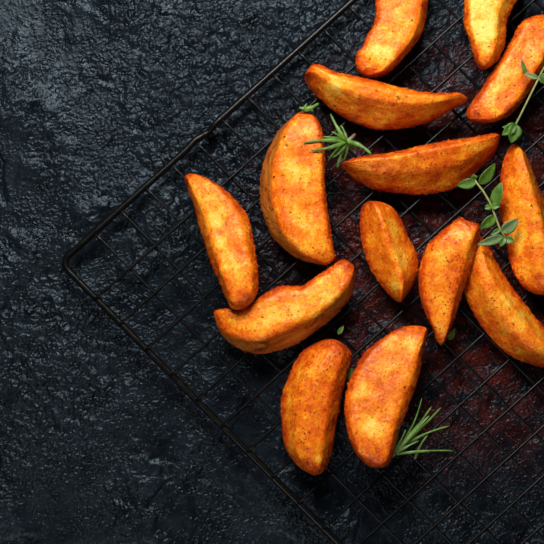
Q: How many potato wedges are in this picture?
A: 14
